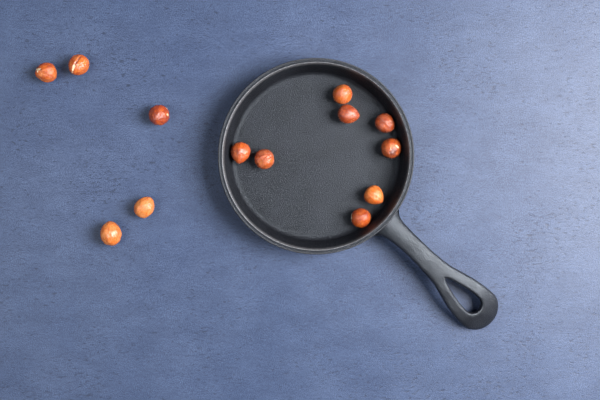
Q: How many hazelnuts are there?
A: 13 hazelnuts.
